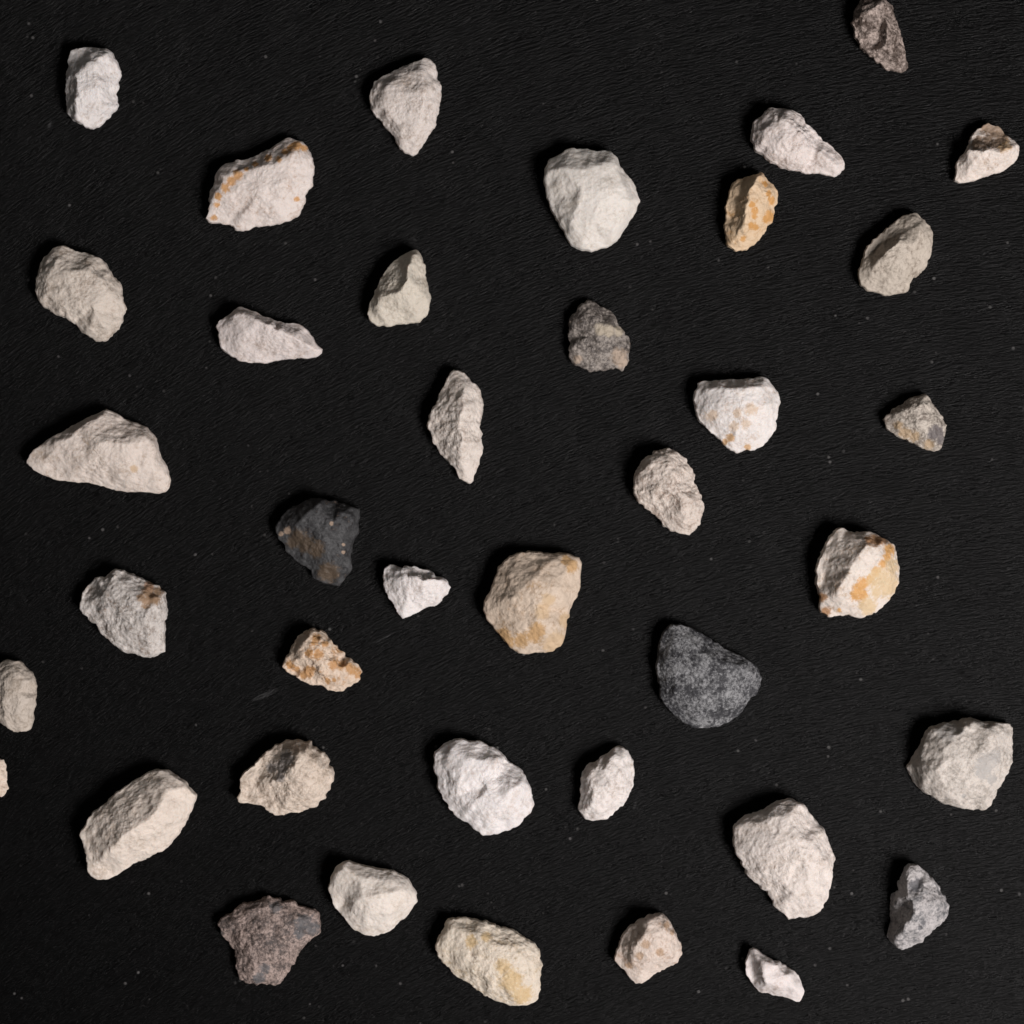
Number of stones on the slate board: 39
